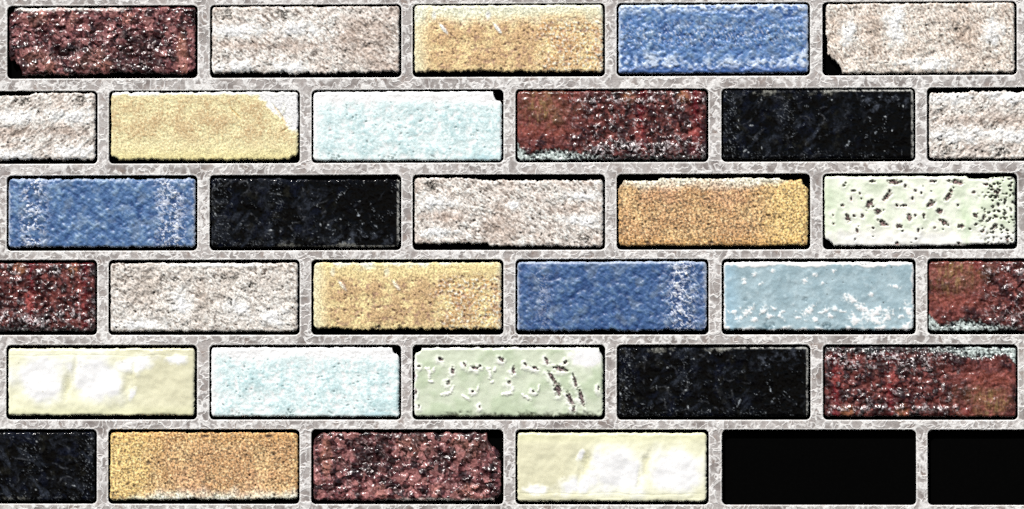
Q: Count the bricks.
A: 31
